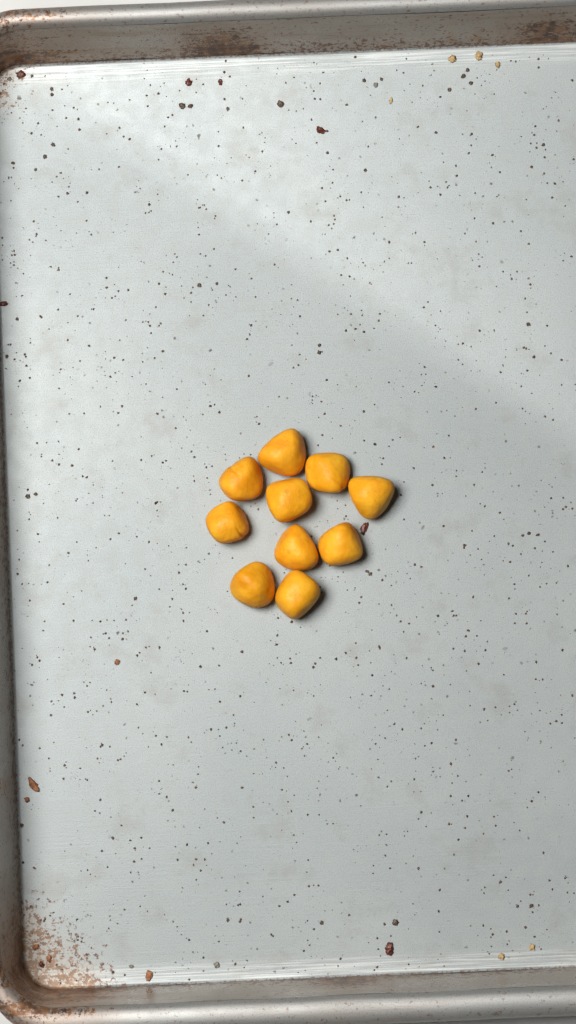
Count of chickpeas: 10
